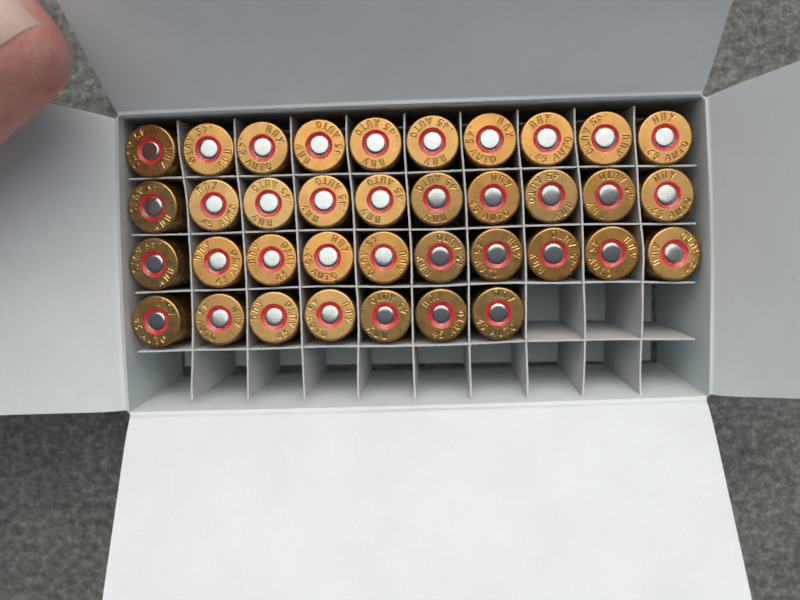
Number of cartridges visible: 37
